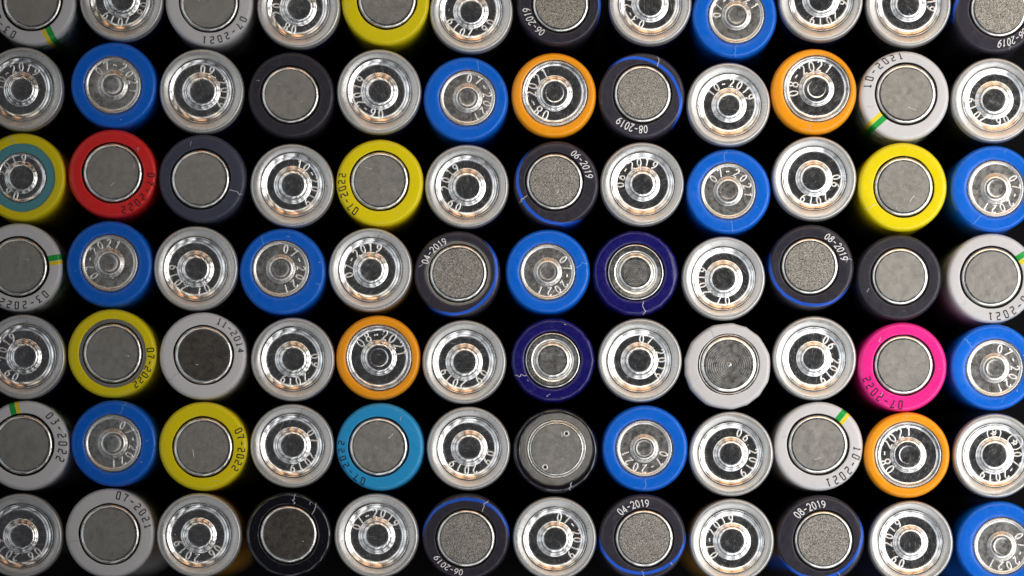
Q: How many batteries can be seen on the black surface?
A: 84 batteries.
